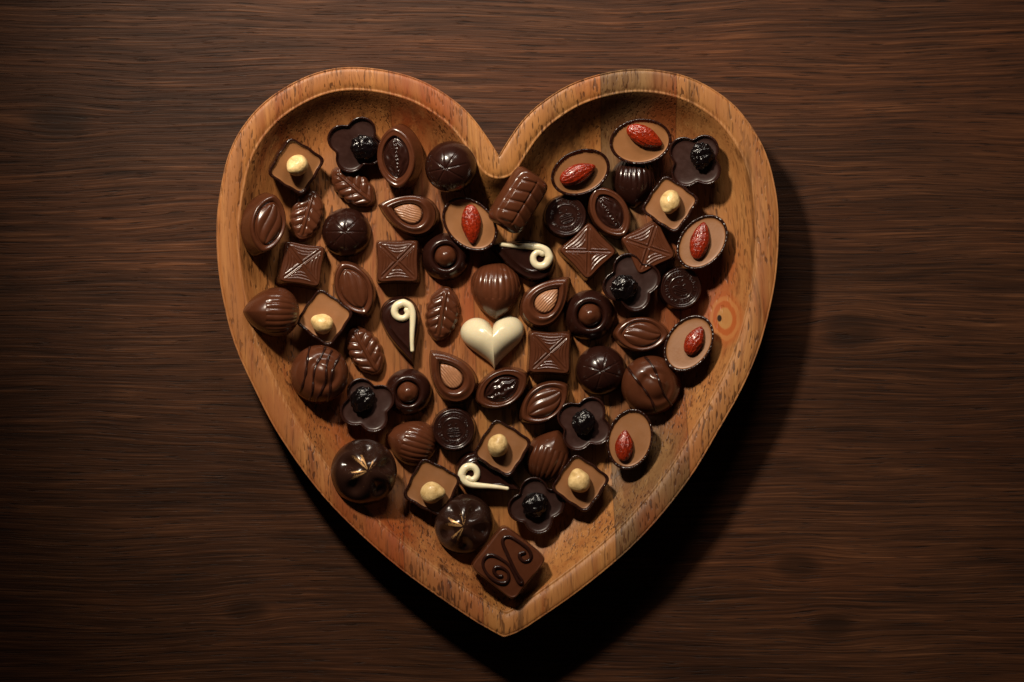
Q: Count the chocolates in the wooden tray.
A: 61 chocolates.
